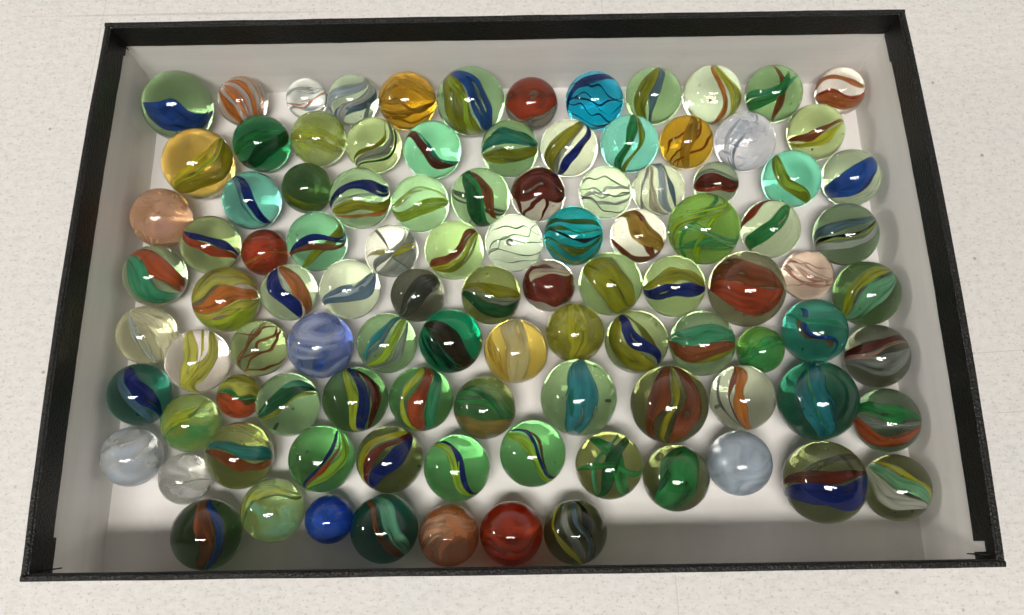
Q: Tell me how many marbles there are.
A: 102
